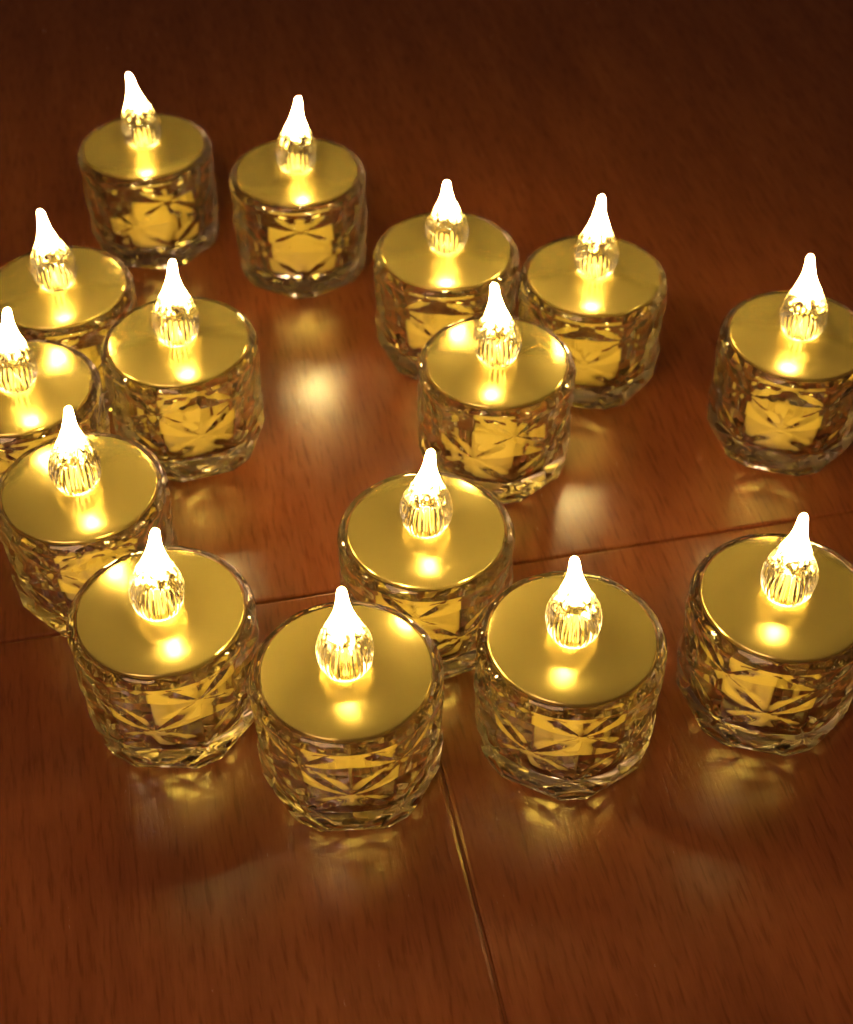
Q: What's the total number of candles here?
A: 15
